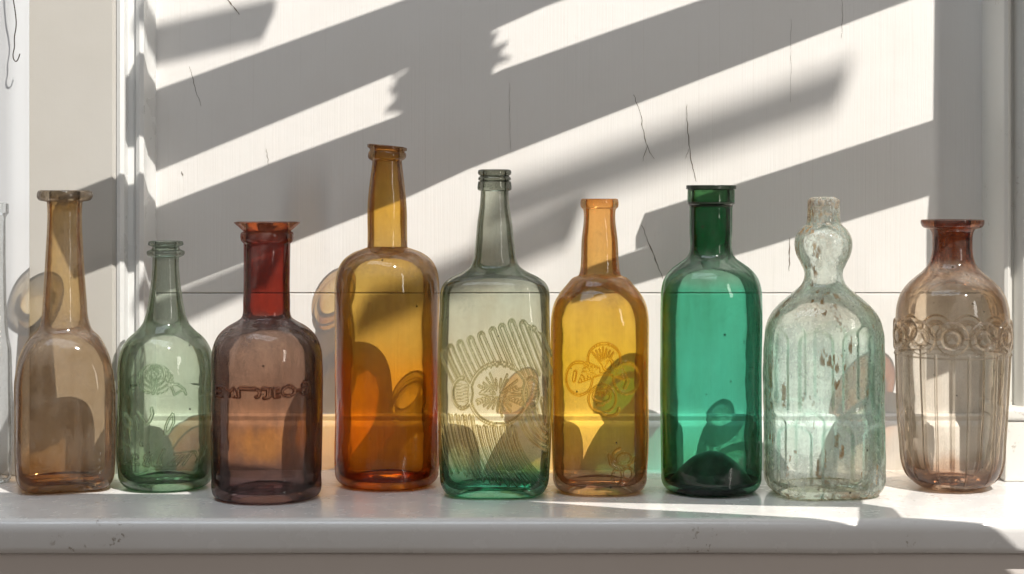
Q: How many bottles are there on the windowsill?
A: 10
